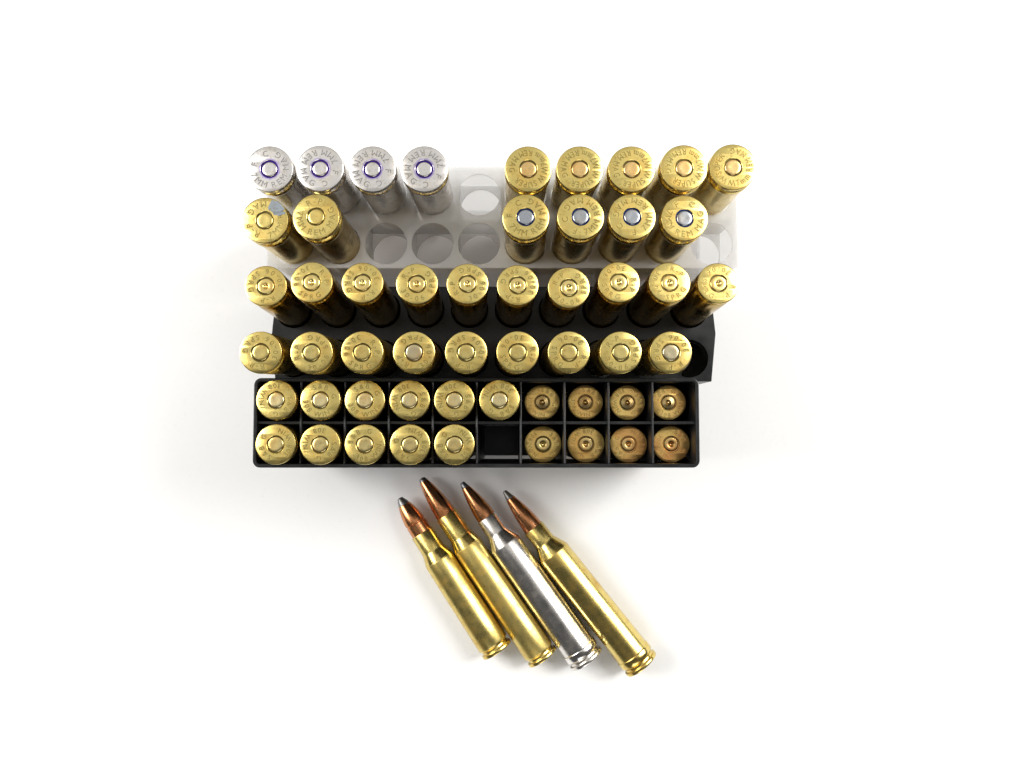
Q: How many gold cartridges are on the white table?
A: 52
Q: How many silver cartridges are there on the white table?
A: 5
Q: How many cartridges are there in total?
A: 57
